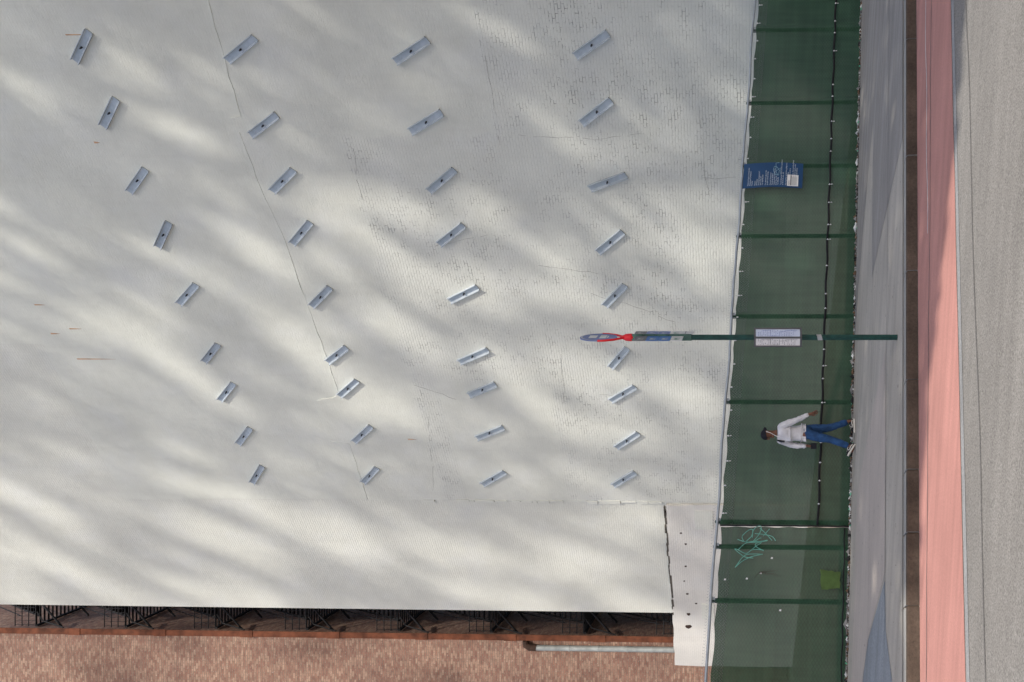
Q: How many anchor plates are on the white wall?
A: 36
